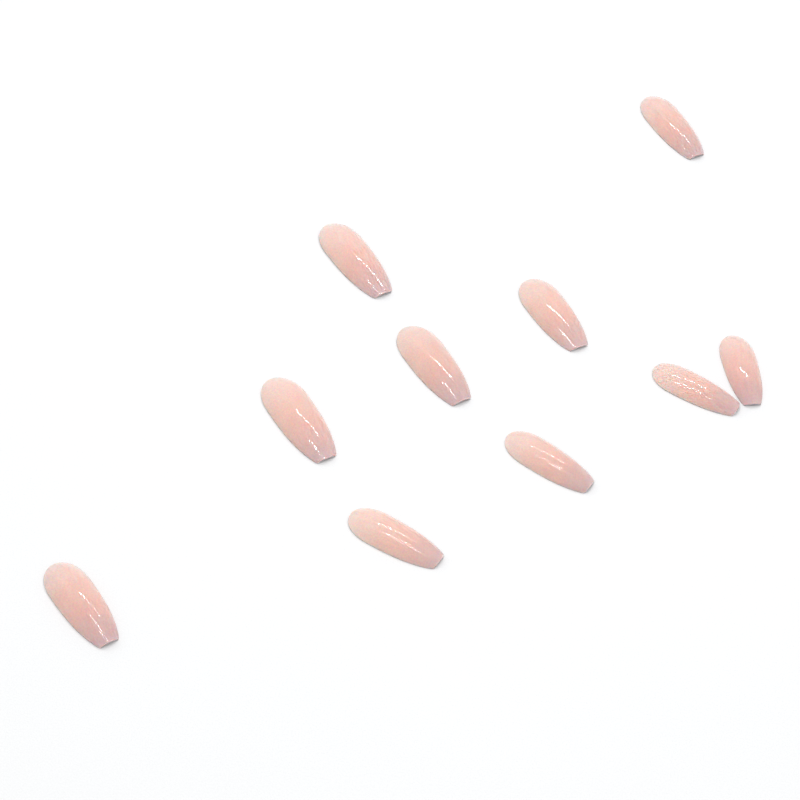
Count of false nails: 10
